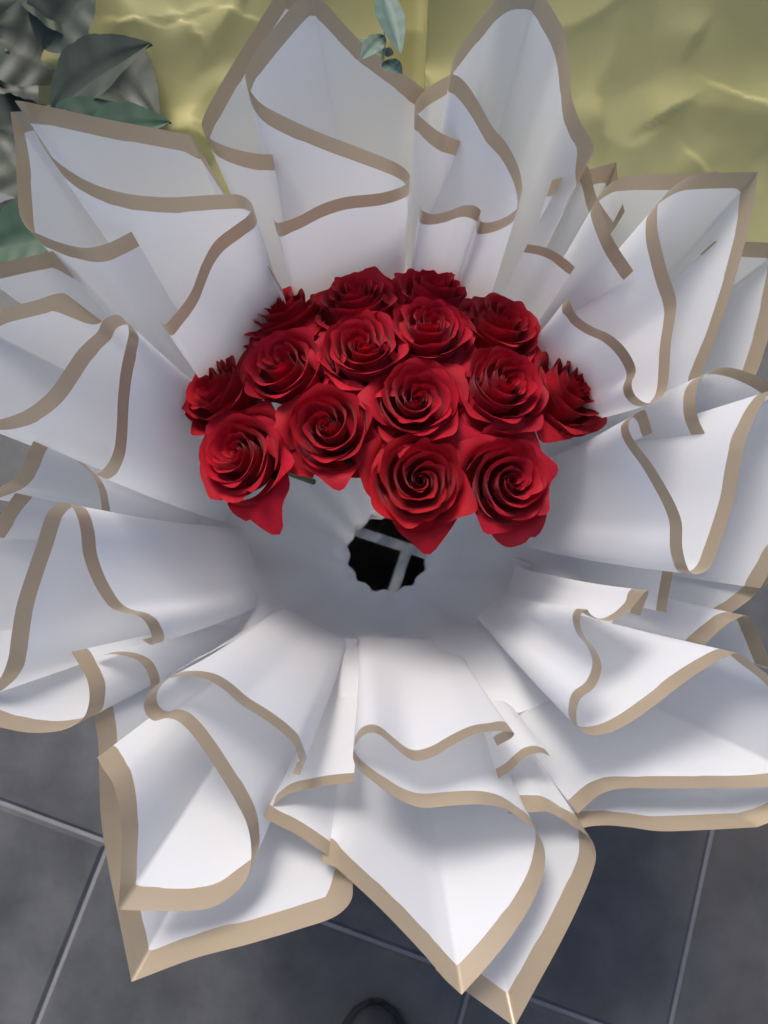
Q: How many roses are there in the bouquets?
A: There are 15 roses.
